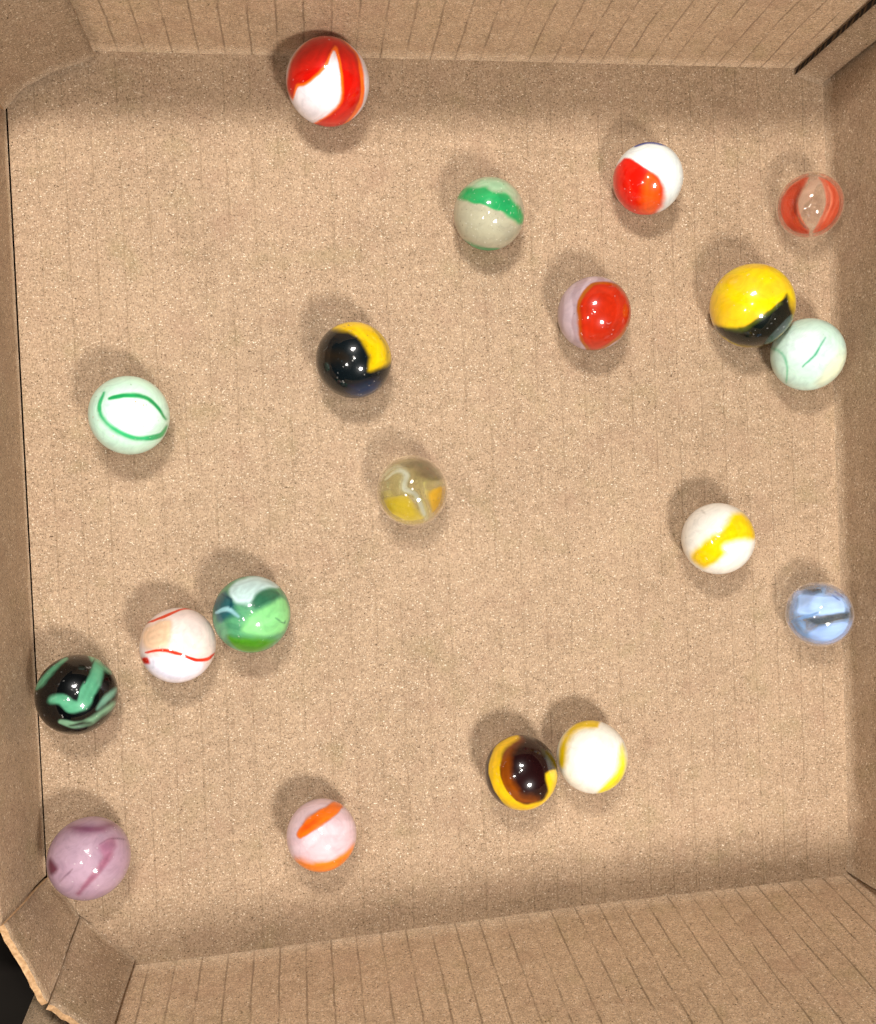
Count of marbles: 19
